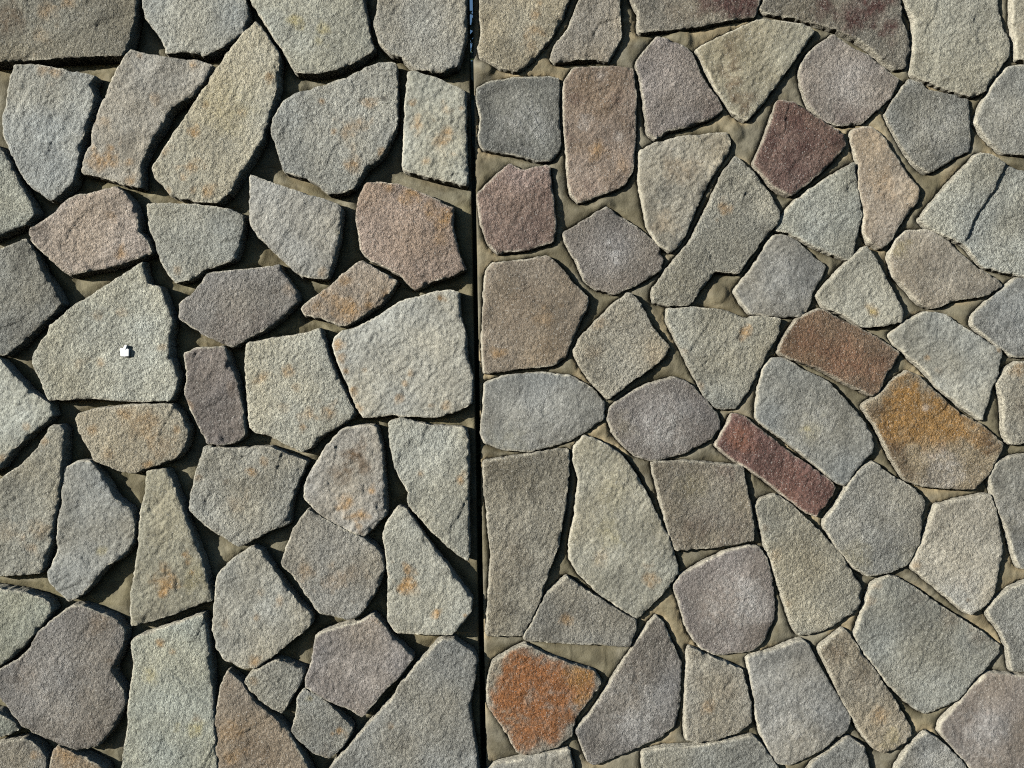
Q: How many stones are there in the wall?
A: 100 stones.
